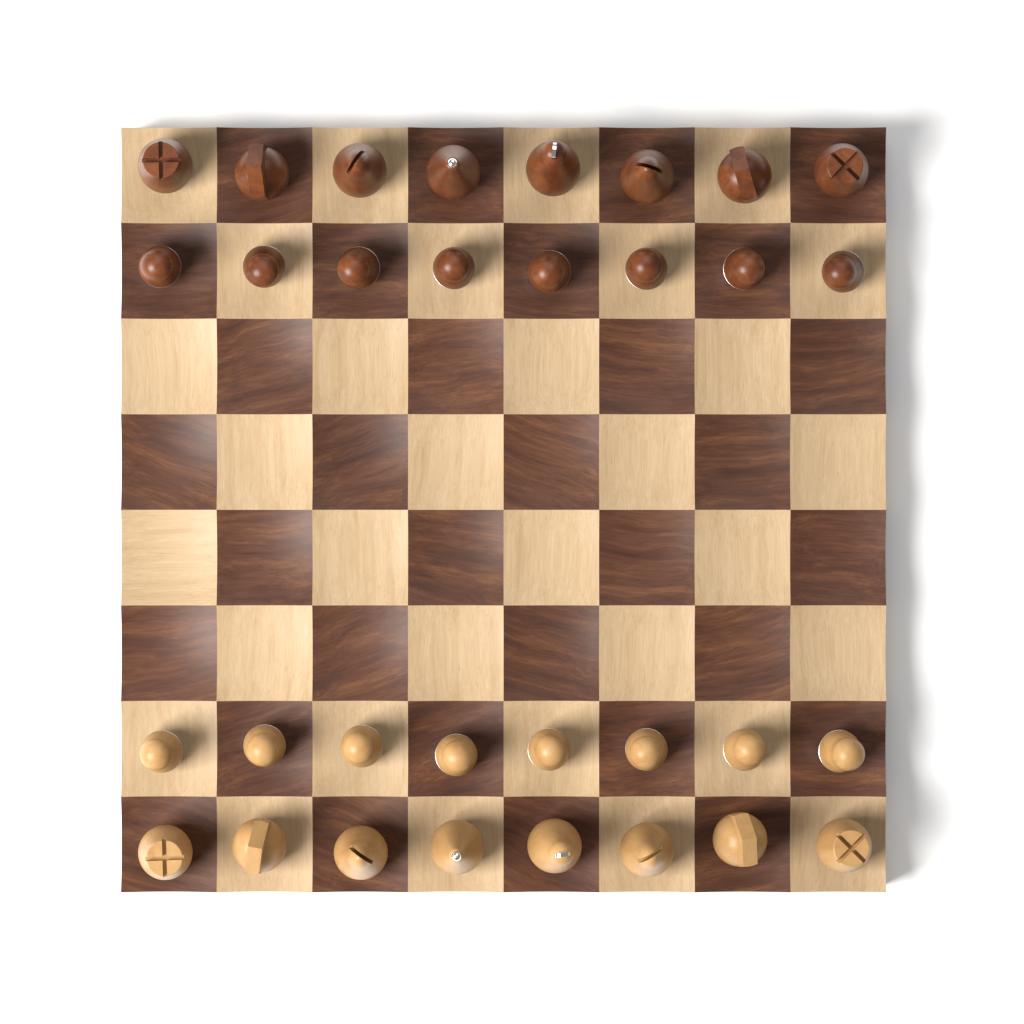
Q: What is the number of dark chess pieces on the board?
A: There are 16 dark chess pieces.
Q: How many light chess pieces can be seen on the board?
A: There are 16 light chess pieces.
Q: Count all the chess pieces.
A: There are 32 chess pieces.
